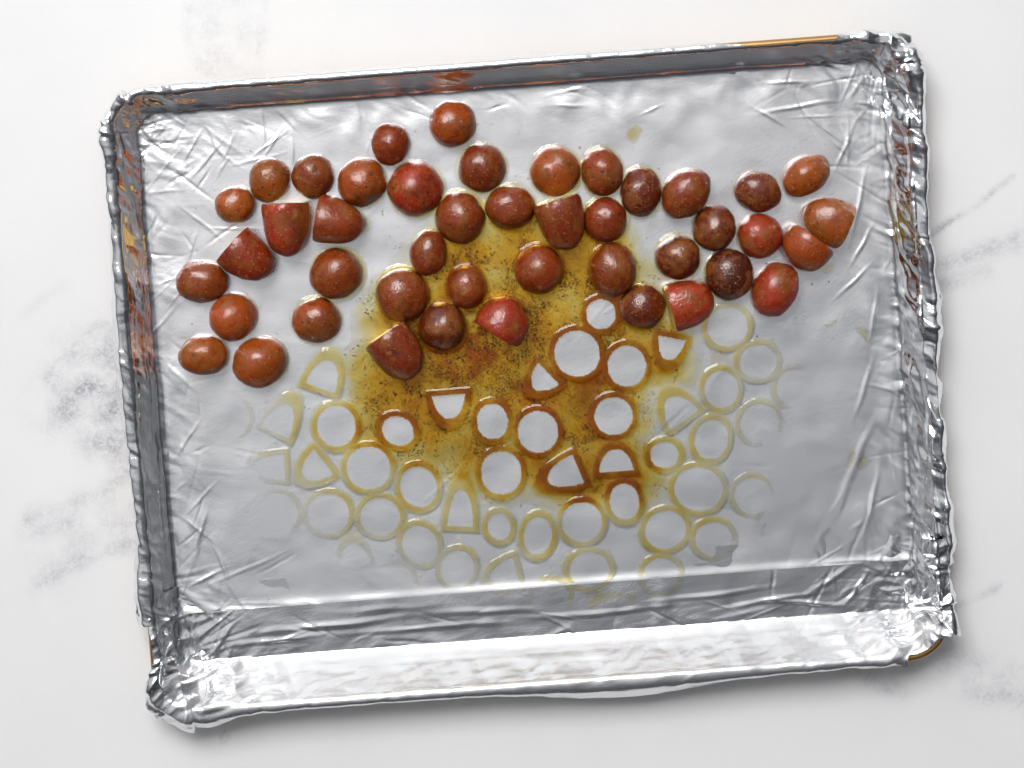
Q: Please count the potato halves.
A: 44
